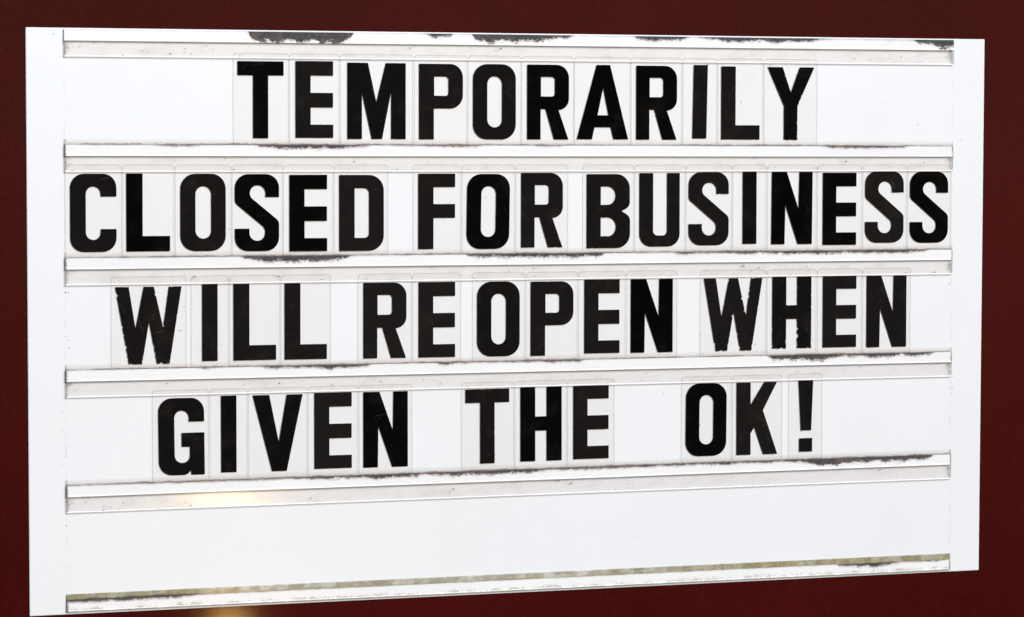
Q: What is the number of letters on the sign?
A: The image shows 52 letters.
